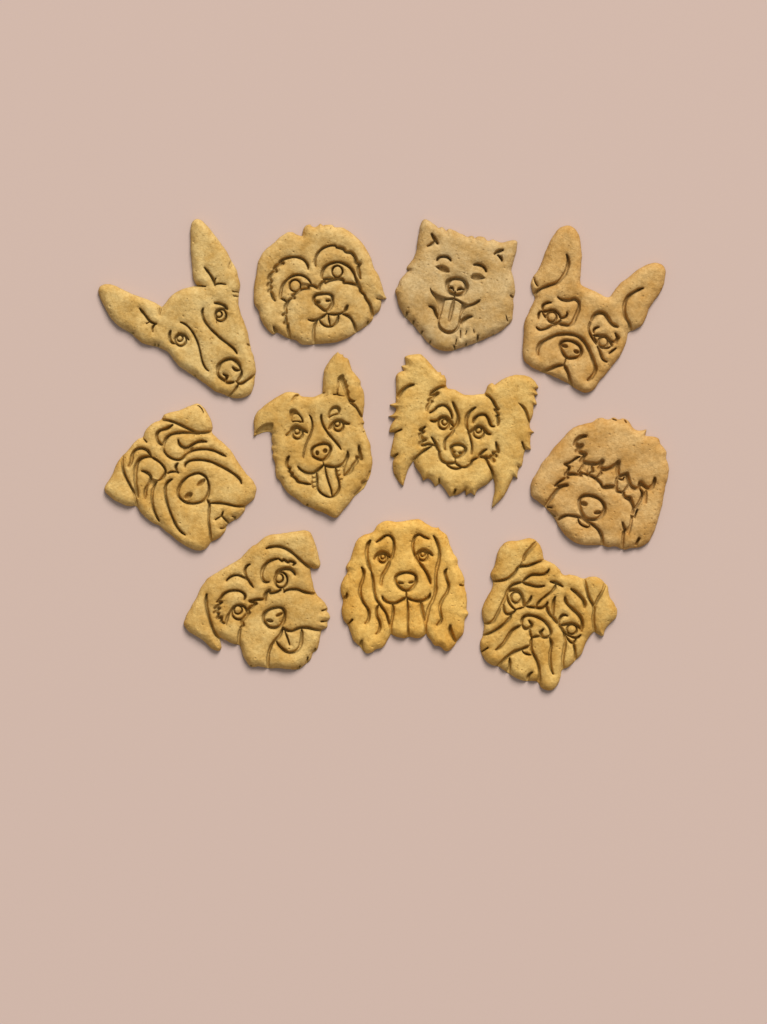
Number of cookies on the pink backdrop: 11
